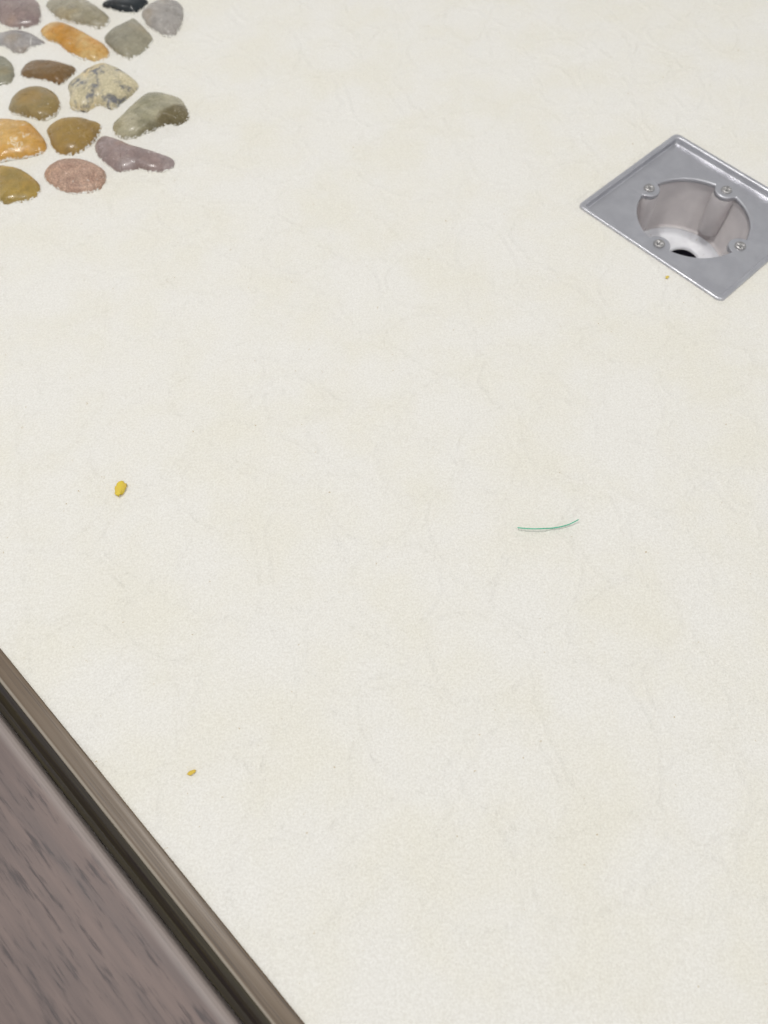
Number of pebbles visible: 17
